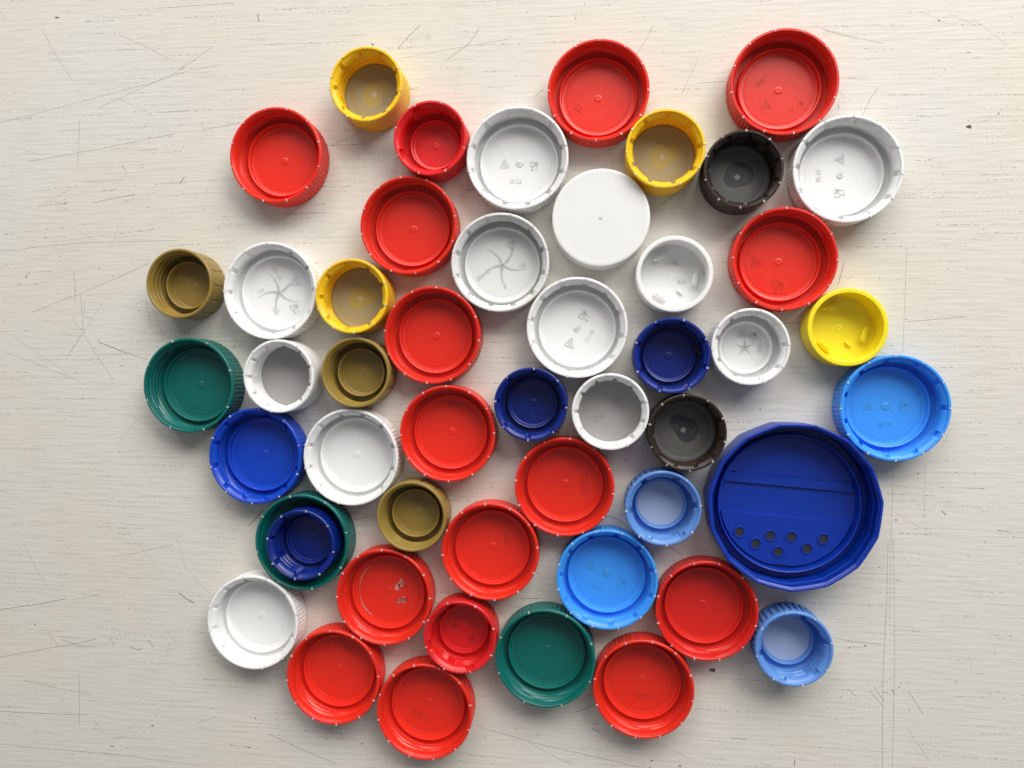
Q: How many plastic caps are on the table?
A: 49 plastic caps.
